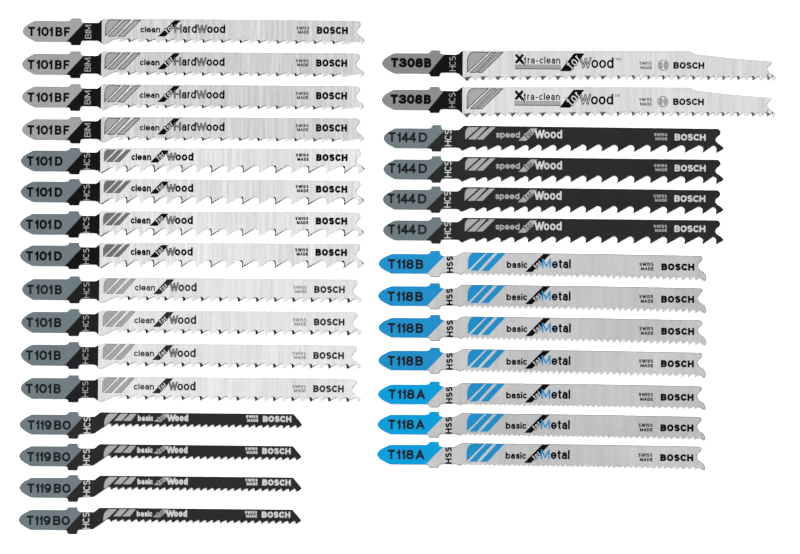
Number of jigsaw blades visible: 29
